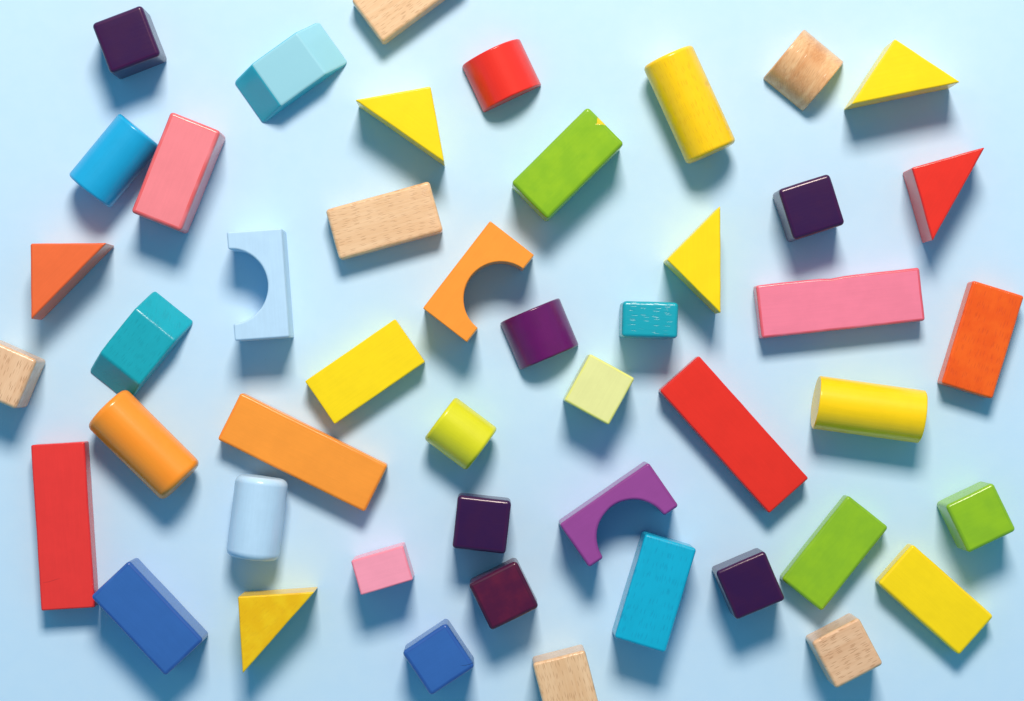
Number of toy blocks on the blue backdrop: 47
